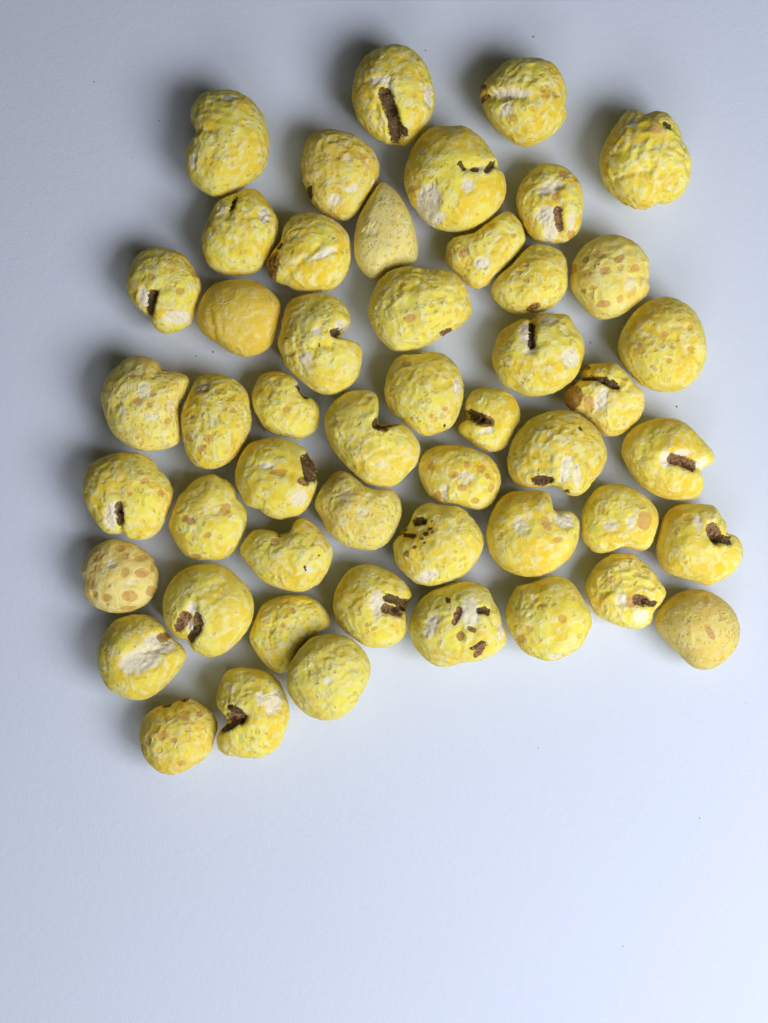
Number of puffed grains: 50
